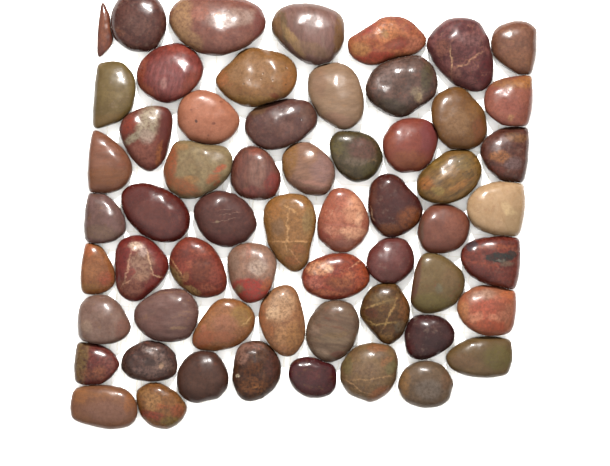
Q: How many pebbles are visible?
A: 59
